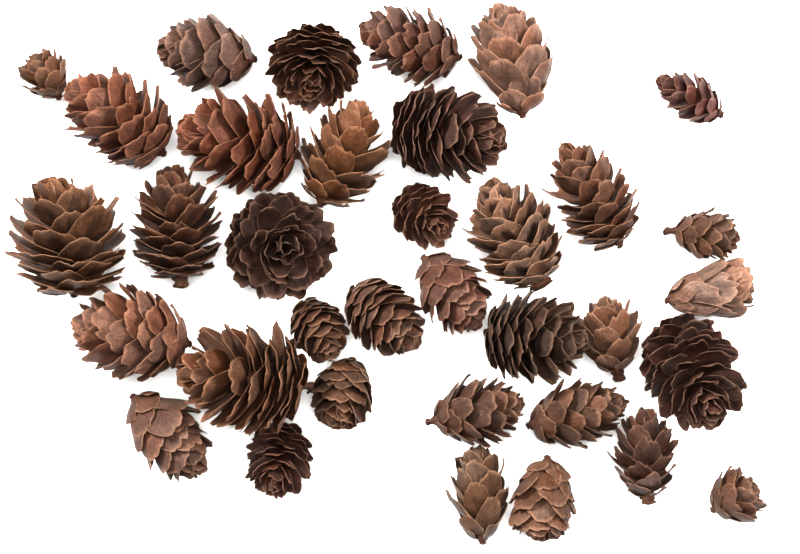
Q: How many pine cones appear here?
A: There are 35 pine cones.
